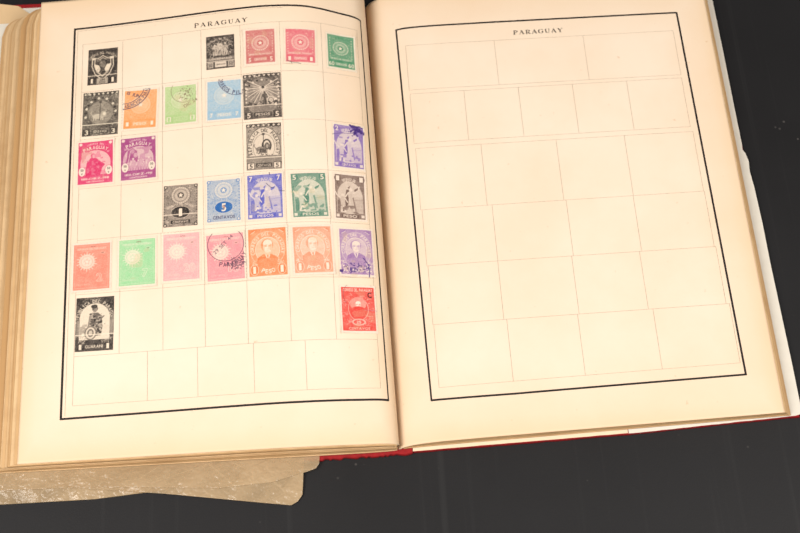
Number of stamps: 28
